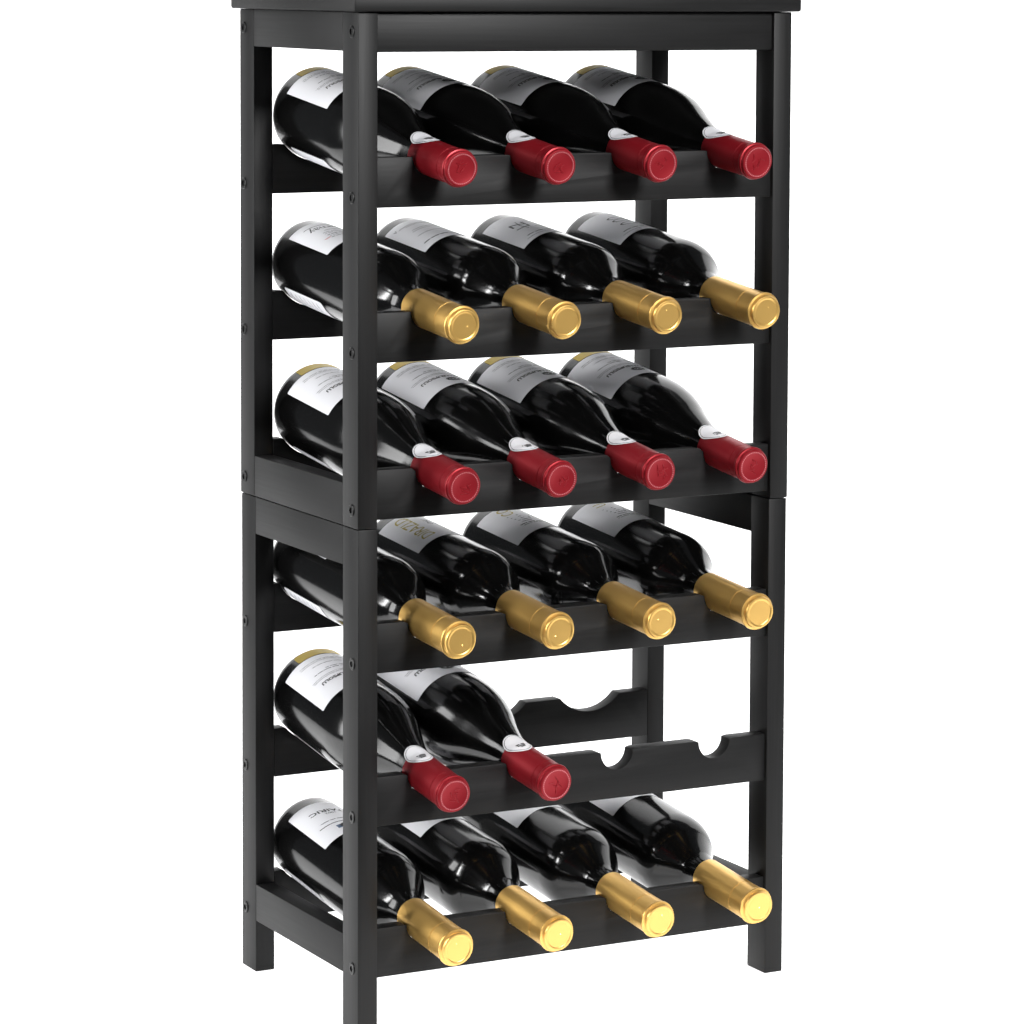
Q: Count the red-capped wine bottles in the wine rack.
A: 10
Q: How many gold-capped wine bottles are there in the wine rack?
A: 12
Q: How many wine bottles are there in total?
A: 22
